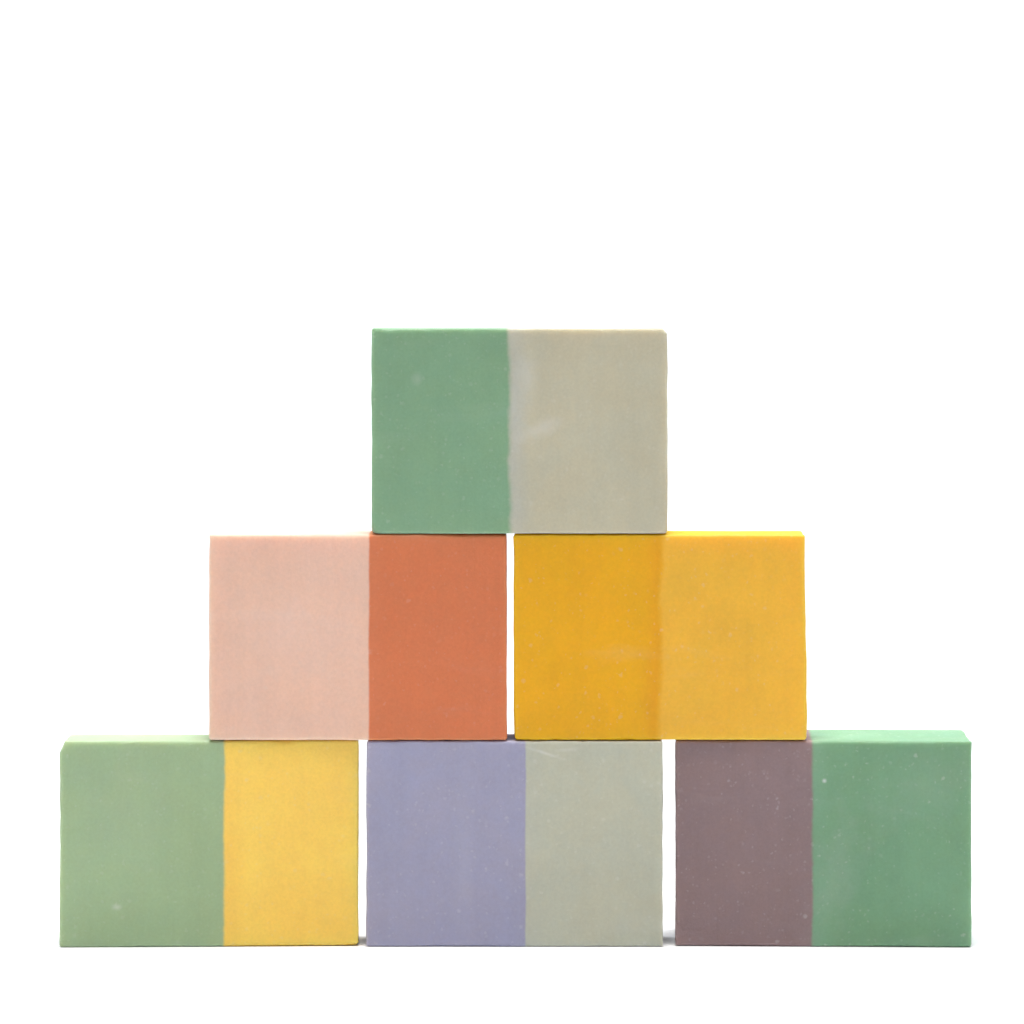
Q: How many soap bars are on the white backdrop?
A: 6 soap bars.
